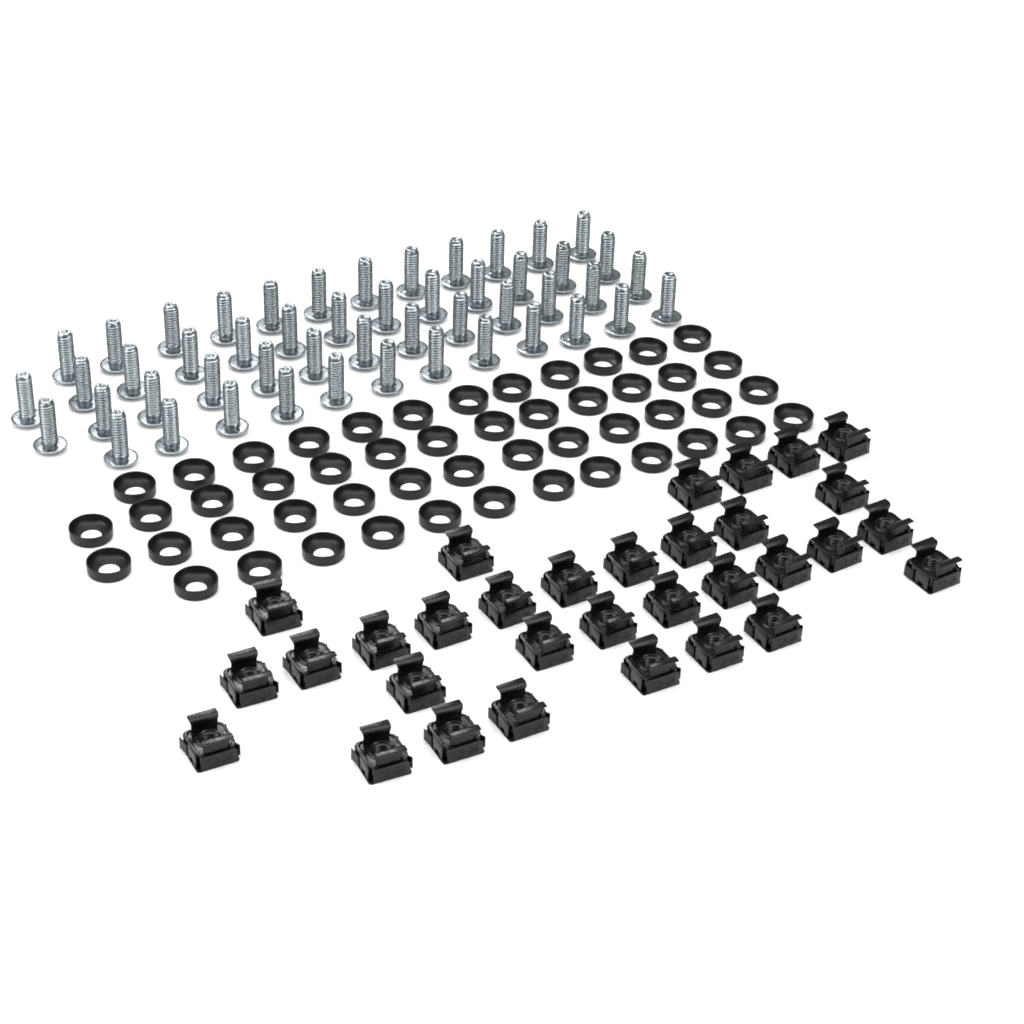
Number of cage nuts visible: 32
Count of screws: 50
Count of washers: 50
